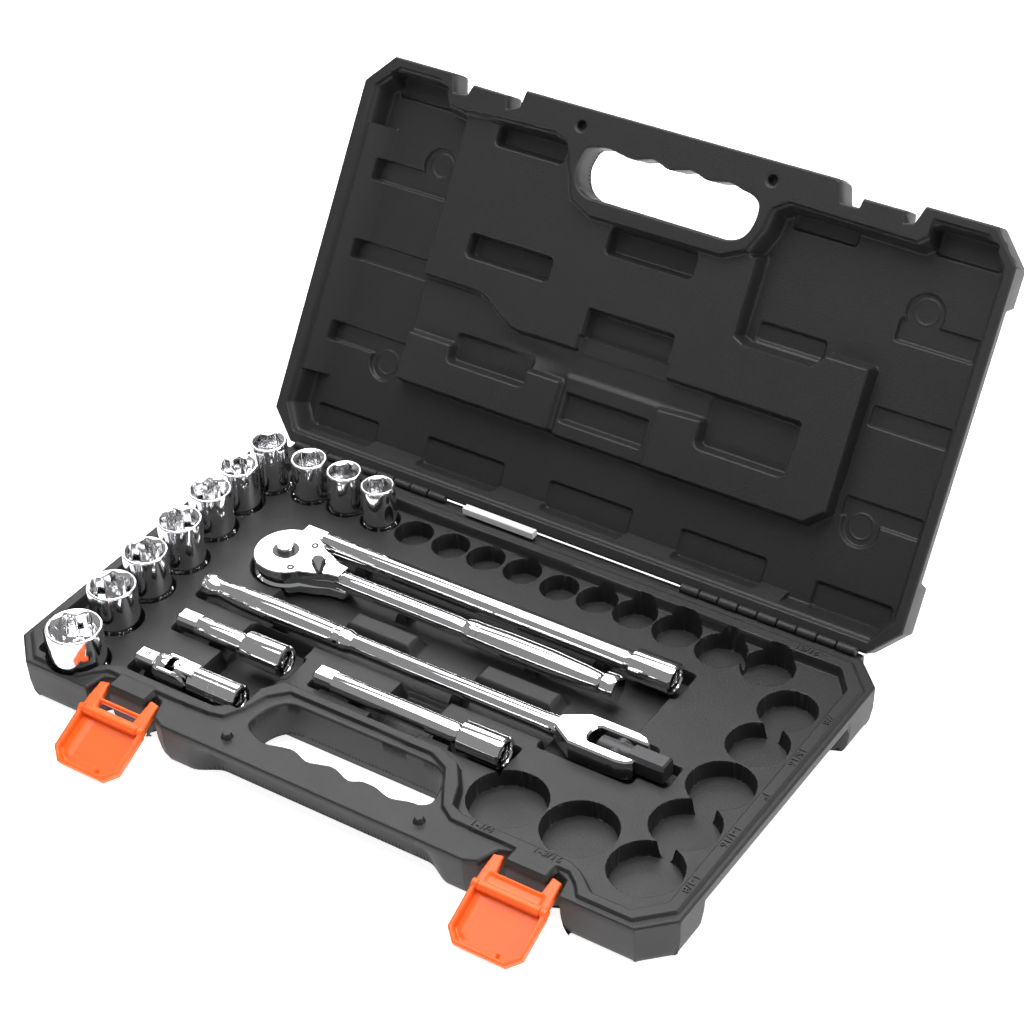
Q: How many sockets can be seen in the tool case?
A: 10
